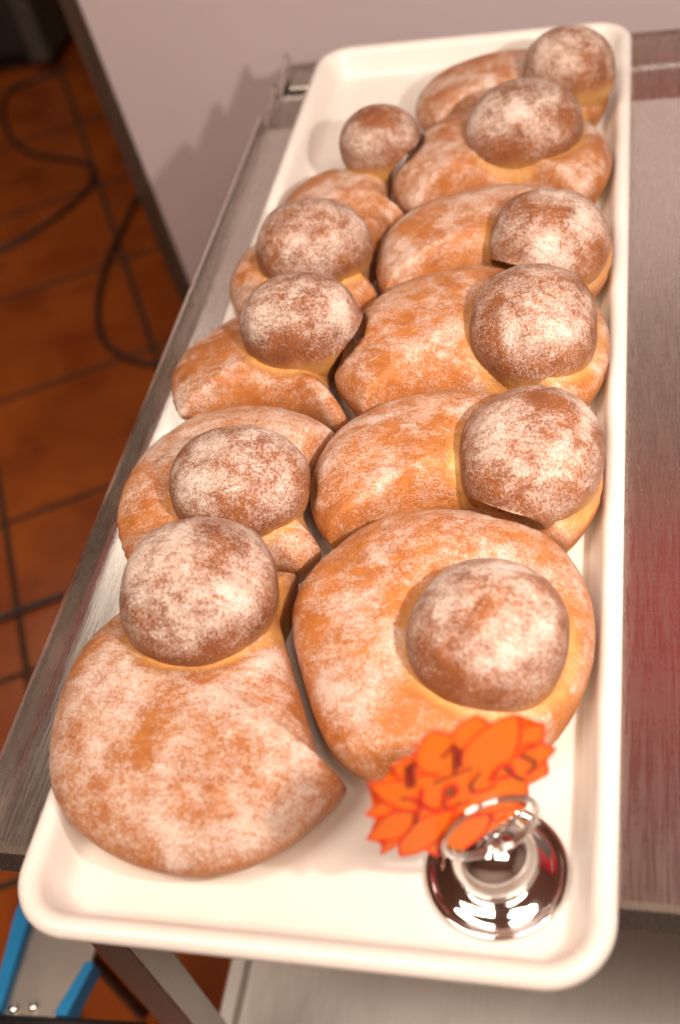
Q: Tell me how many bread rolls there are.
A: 11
